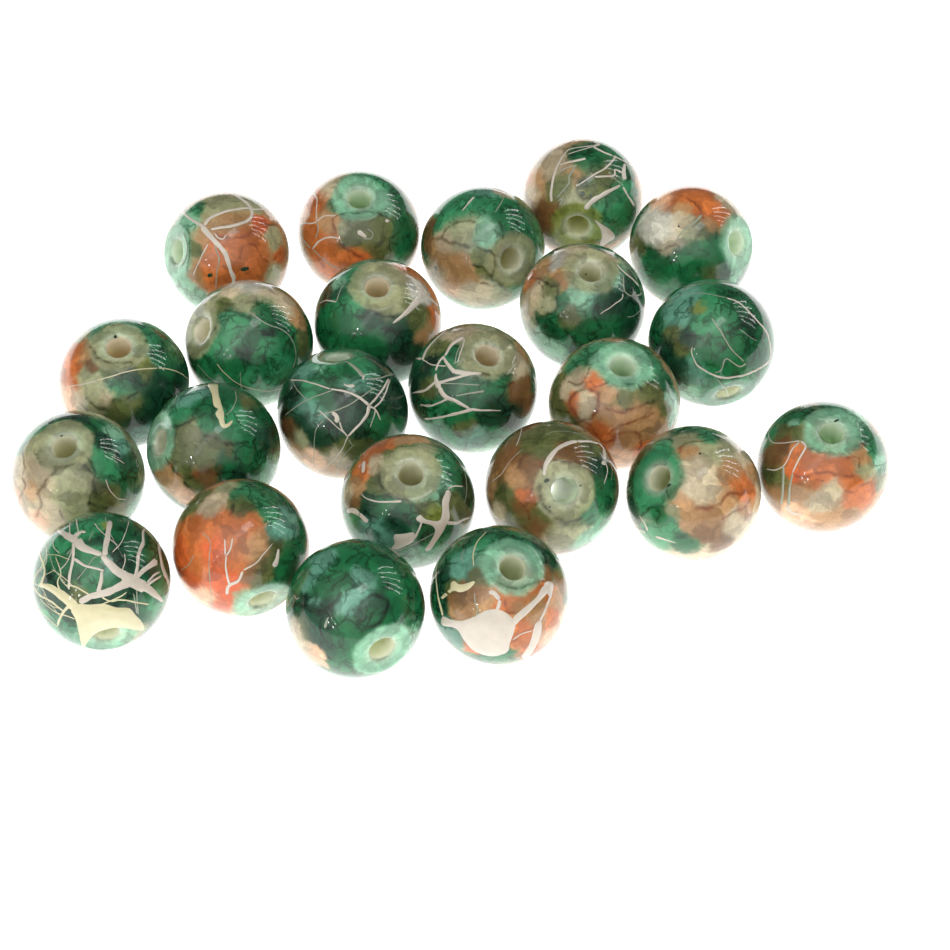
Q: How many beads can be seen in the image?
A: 23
